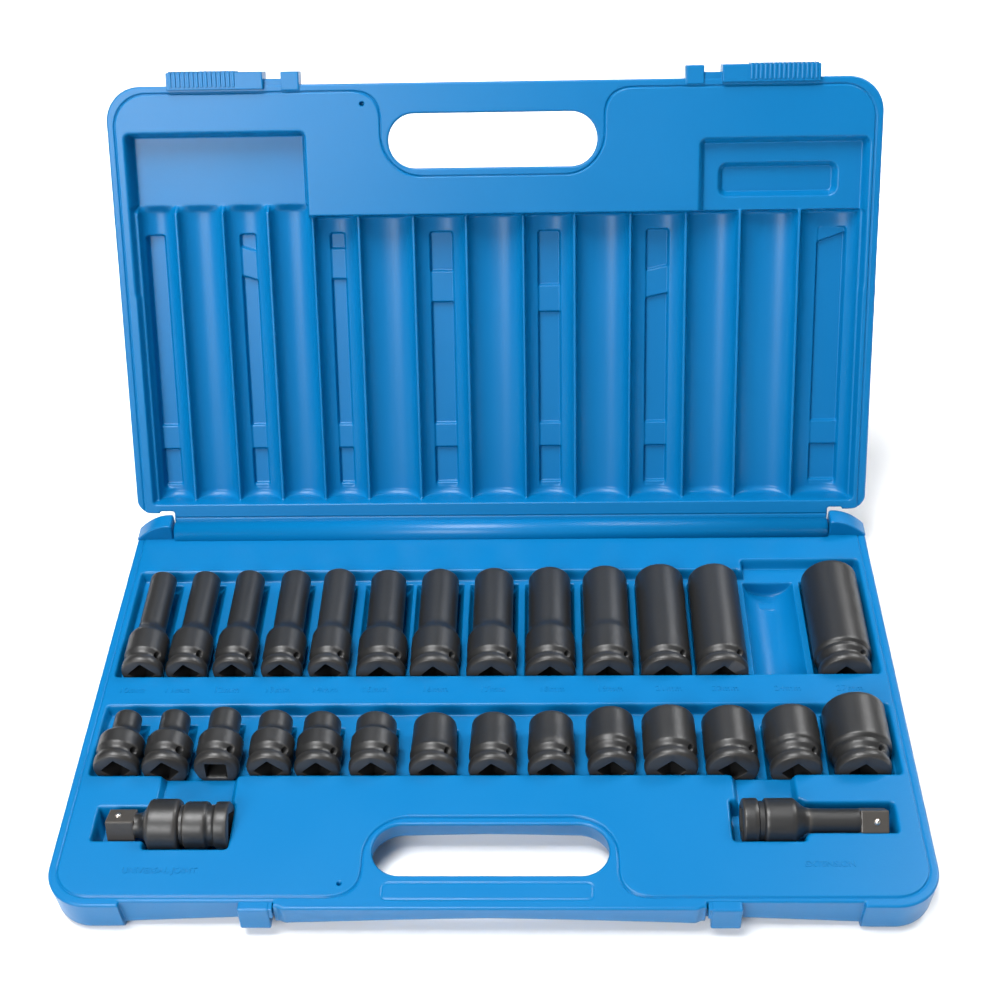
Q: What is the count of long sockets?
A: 13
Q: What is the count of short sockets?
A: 14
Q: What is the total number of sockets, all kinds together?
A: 27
